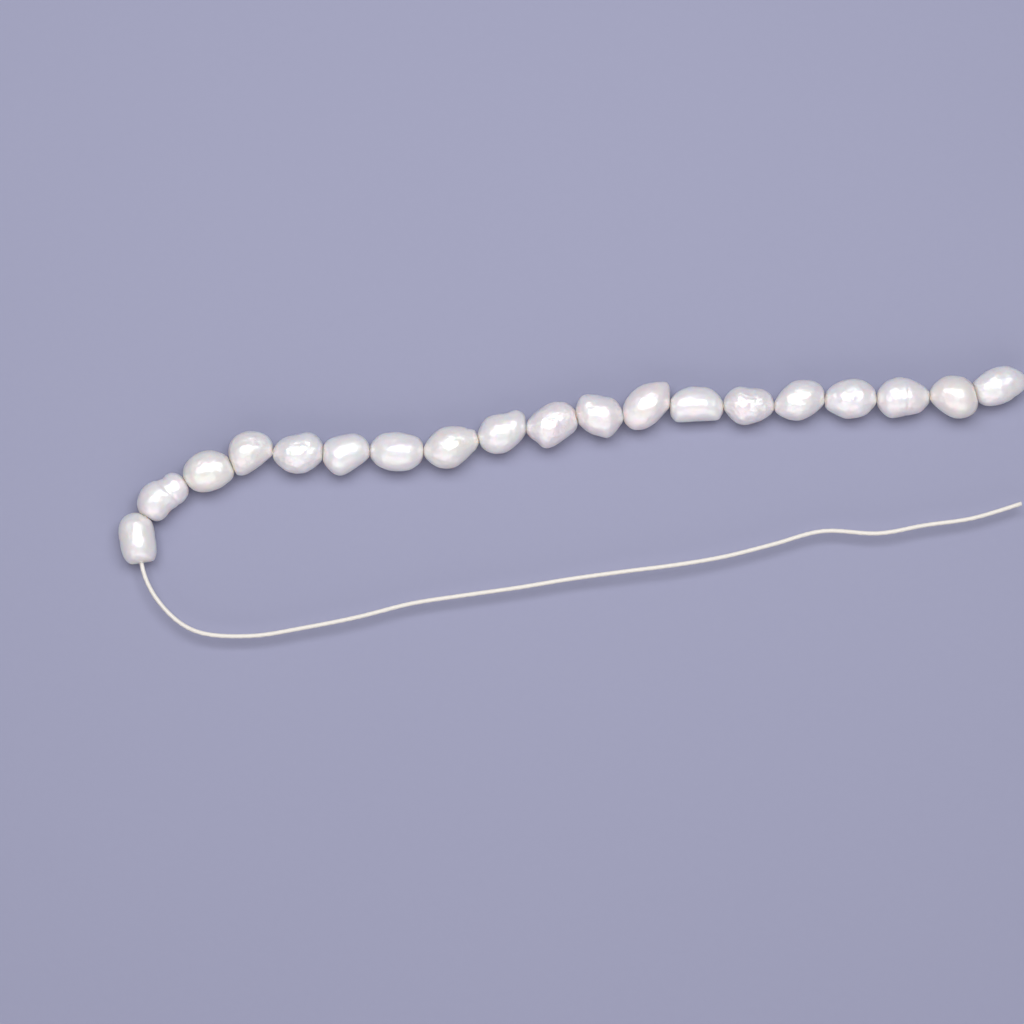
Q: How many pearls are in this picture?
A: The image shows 19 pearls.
